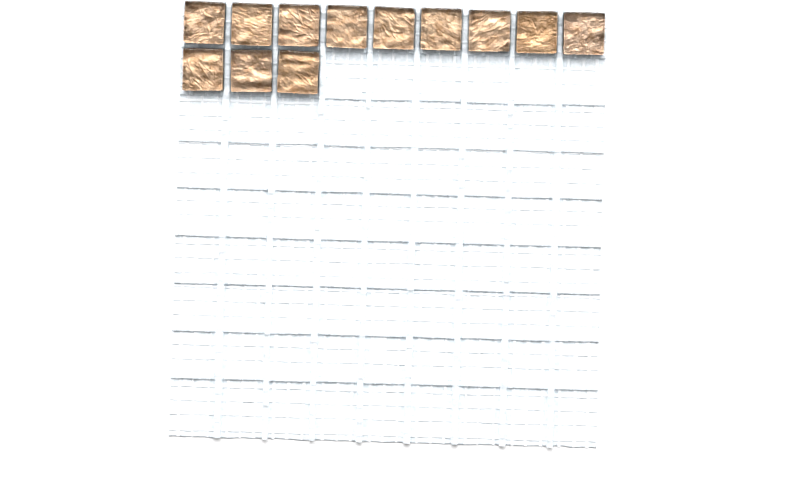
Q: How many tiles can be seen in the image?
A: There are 12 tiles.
